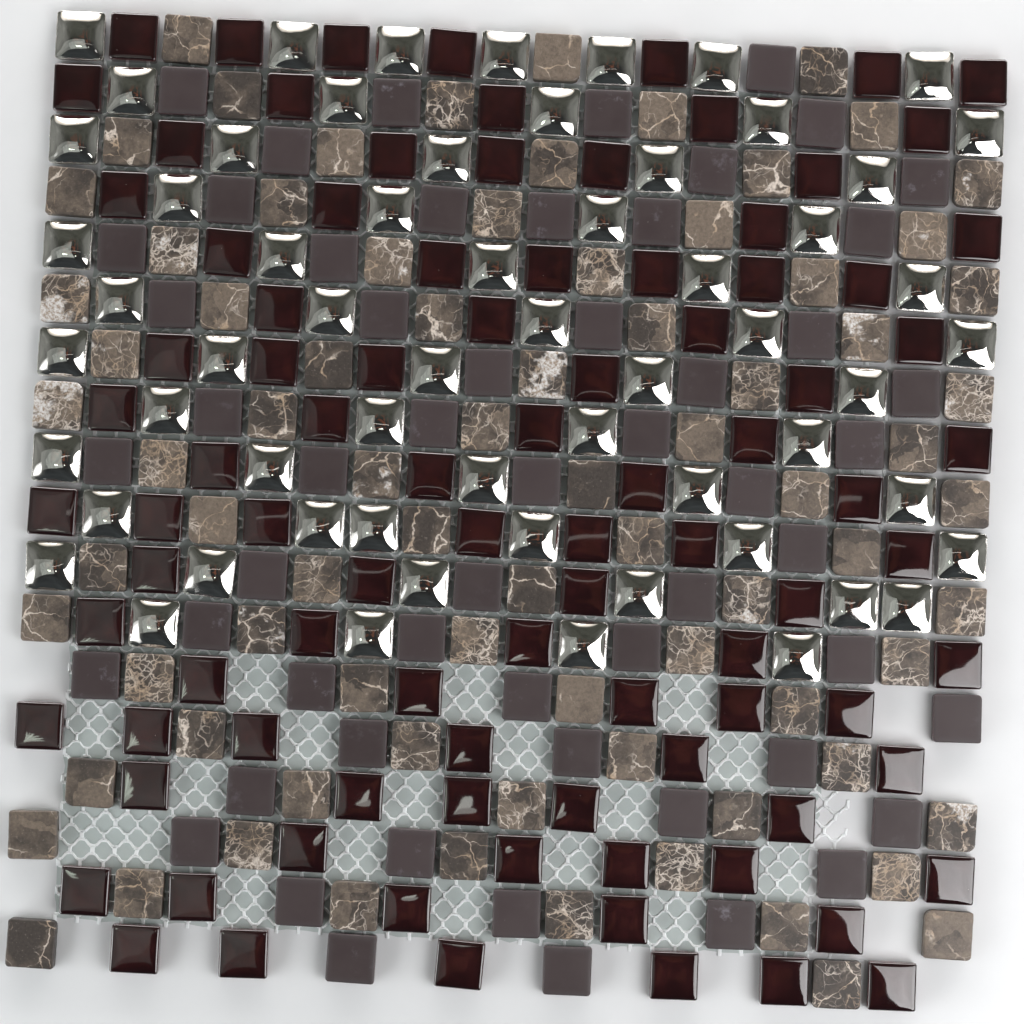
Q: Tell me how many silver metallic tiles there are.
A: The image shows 61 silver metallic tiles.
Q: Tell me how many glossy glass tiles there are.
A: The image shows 93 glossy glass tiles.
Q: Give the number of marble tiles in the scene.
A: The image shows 81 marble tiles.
